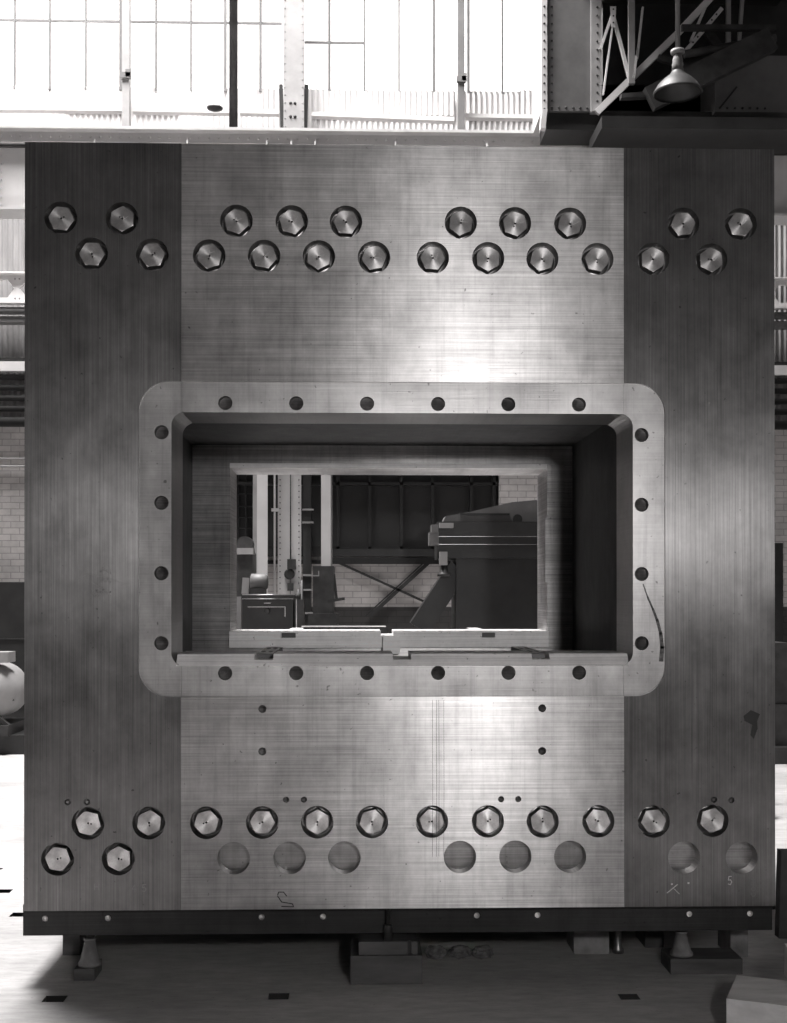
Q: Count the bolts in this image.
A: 36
